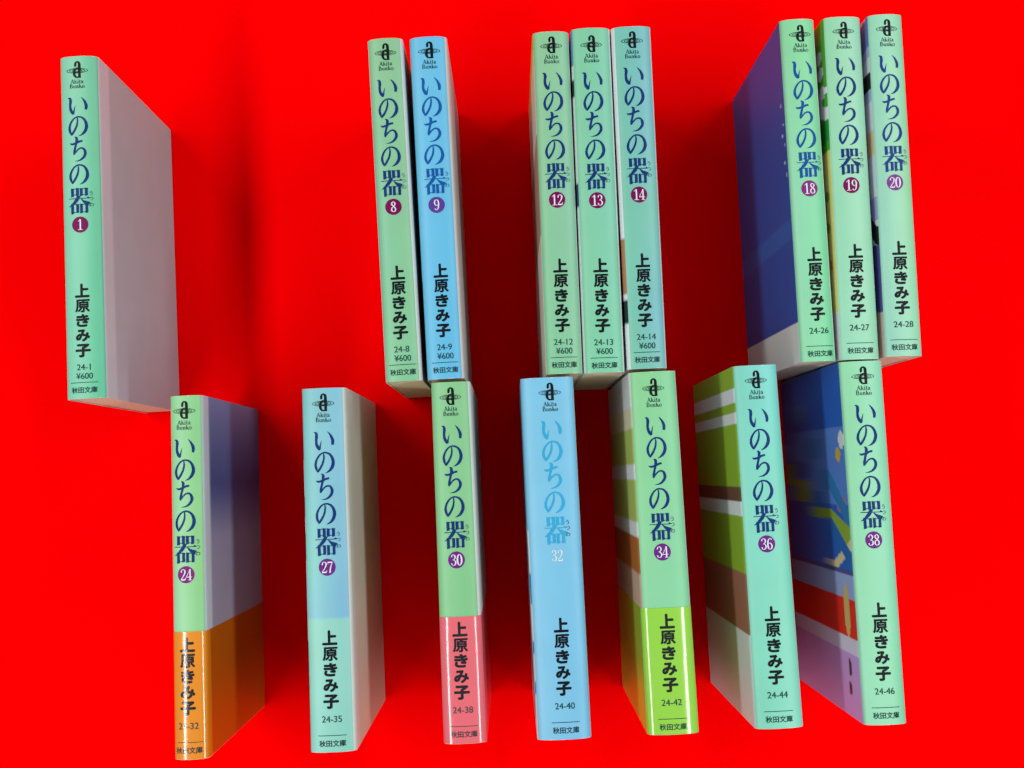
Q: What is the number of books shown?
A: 16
